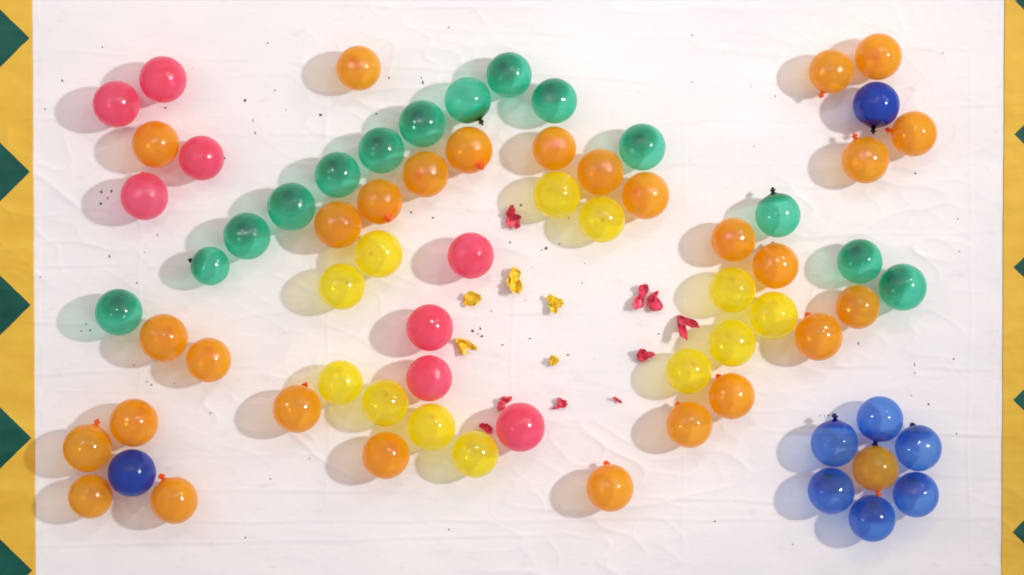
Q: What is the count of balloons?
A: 71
